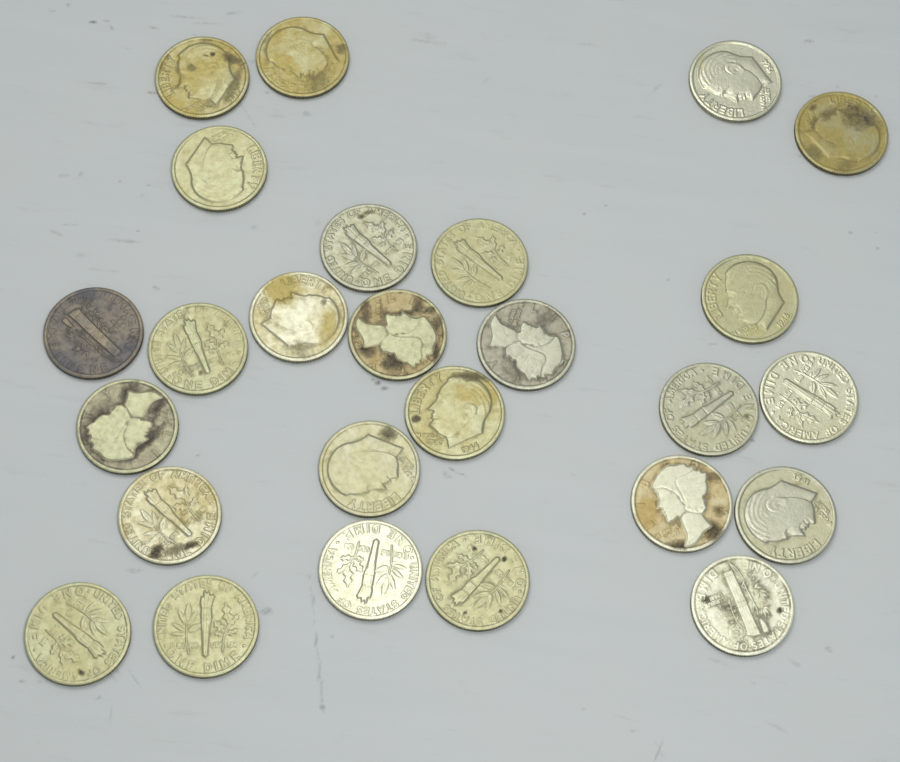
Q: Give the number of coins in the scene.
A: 26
